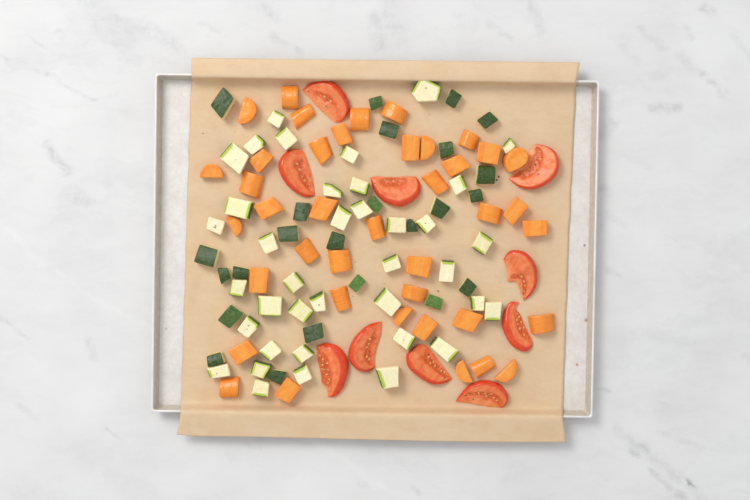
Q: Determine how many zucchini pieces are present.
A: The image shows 62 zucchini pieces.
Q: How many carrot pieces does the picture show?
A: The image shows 40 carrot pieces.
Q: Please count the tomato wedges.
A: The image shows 10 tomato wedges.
